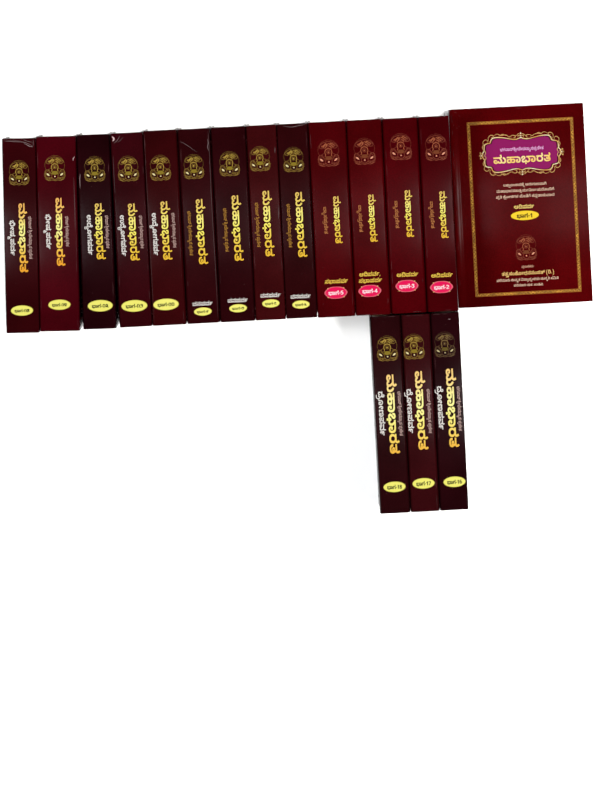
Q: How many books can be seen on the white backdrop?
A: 17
